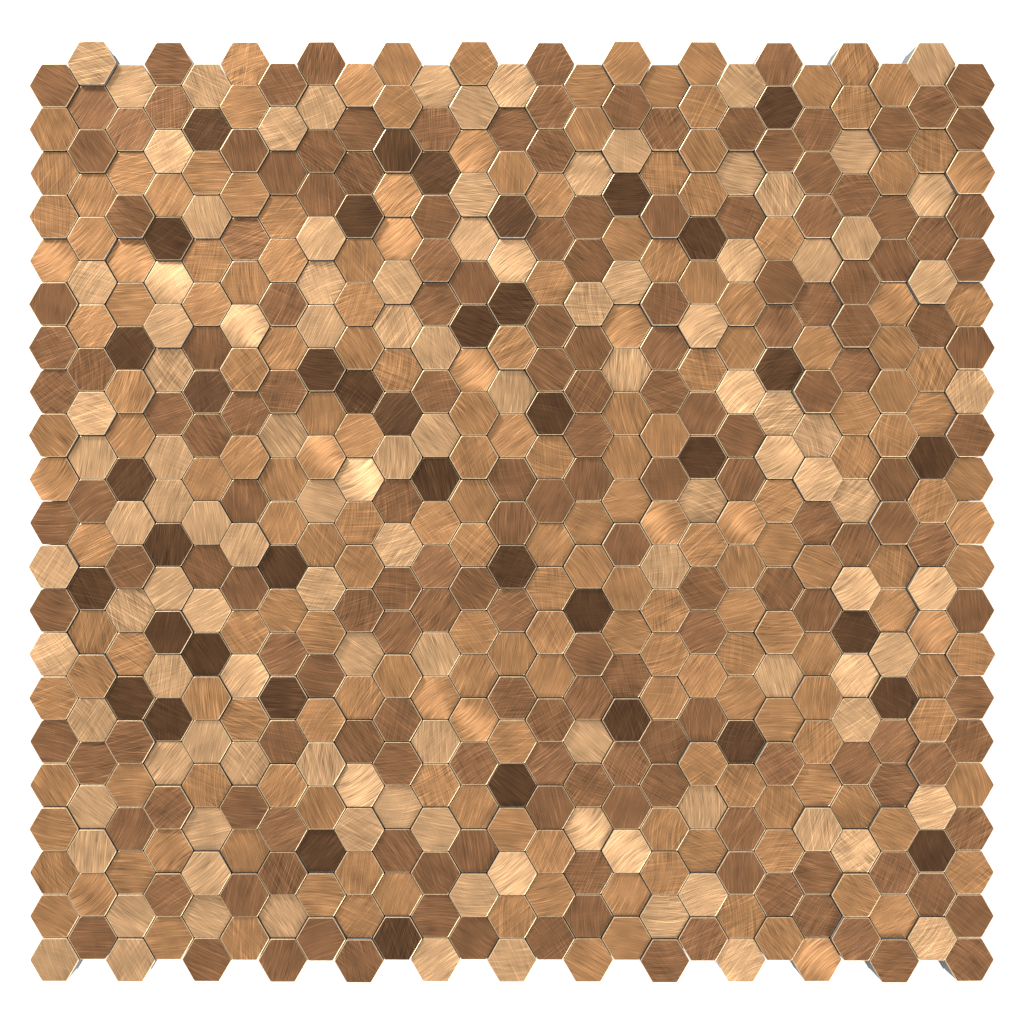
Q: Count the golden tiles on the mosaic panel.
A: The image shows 197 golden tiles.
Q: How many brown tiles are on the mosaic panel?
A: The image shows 175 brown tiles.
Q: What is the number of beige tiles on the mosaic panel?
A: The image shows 113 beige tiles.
